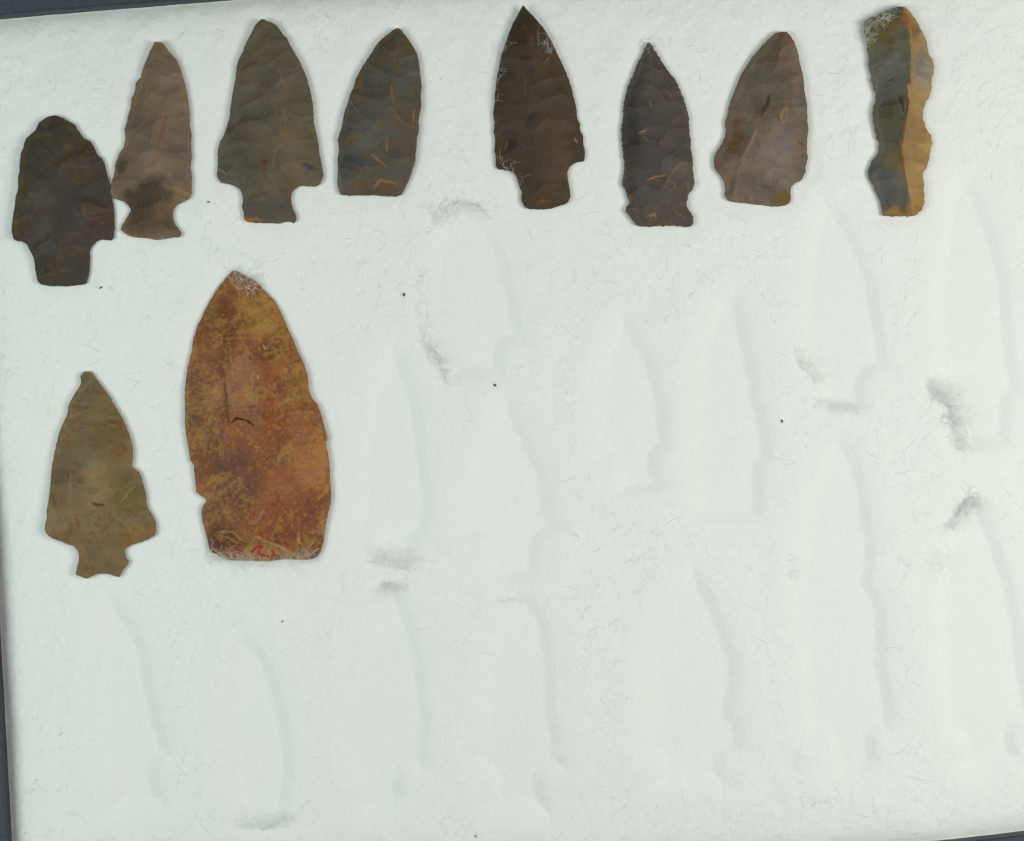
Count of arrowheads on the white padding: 10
